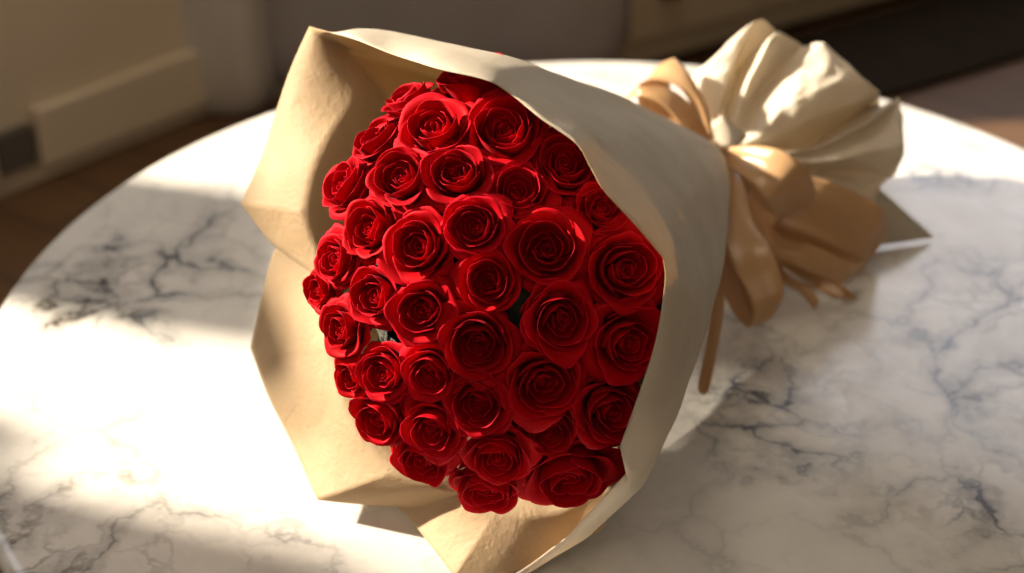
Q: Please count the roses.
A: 38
